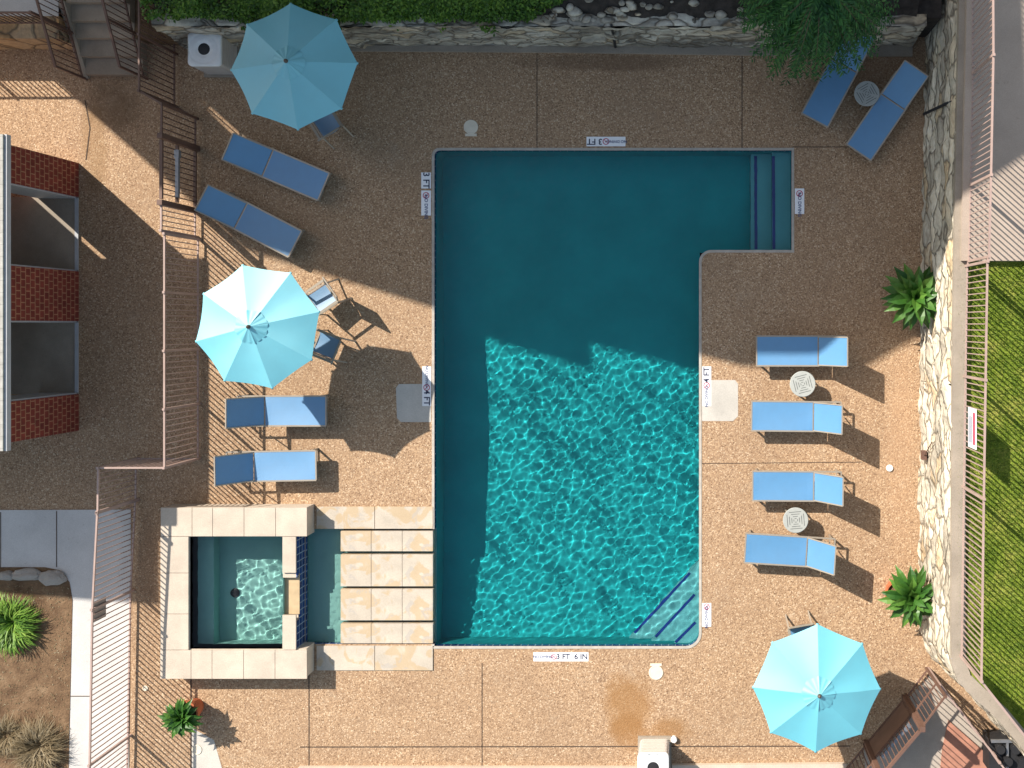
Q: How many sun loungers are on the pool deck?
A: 10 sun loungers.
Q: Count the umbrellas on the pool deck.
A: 3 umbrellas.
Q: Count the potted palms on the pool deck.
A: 3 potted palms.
